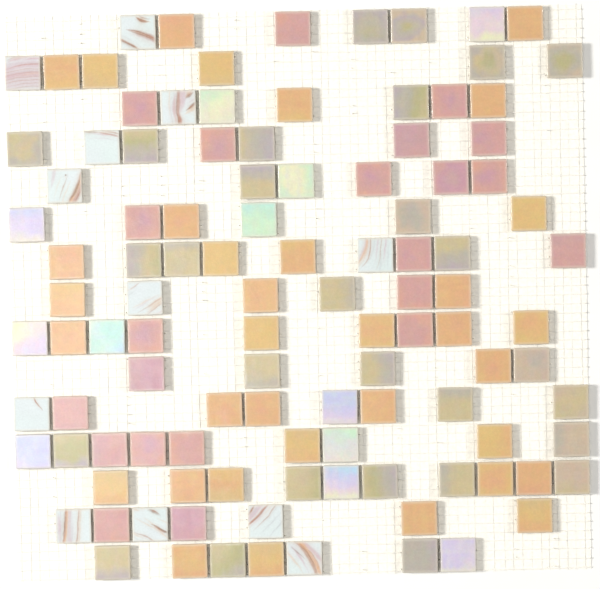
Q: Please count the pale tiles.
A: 24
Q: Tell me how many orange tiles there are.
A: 35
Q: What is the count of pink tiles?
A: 22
